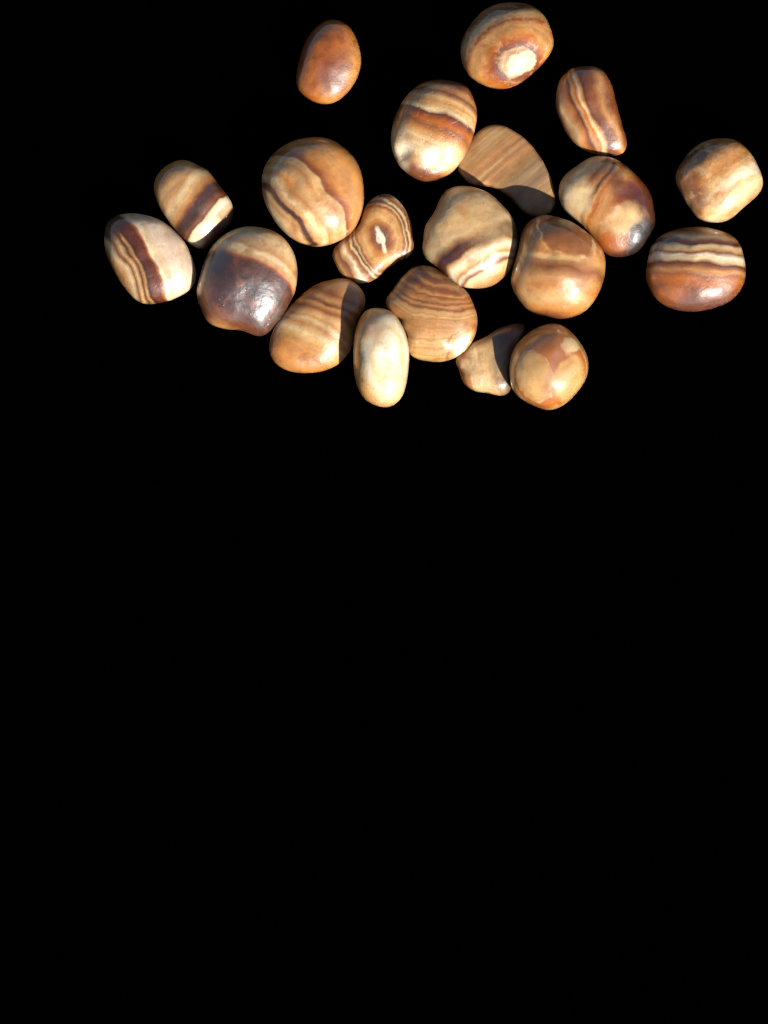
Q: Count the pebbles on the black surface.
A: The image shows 20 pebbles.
